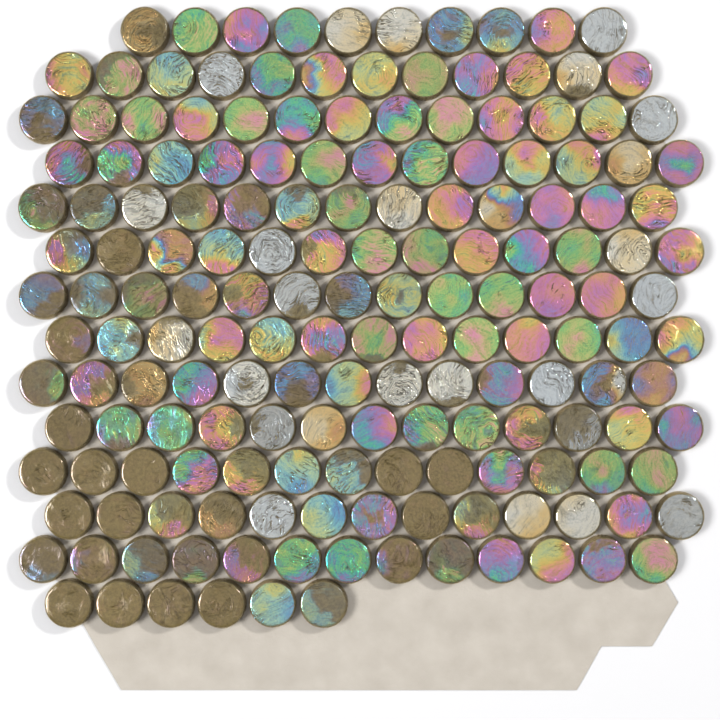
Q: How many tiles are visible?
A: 171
